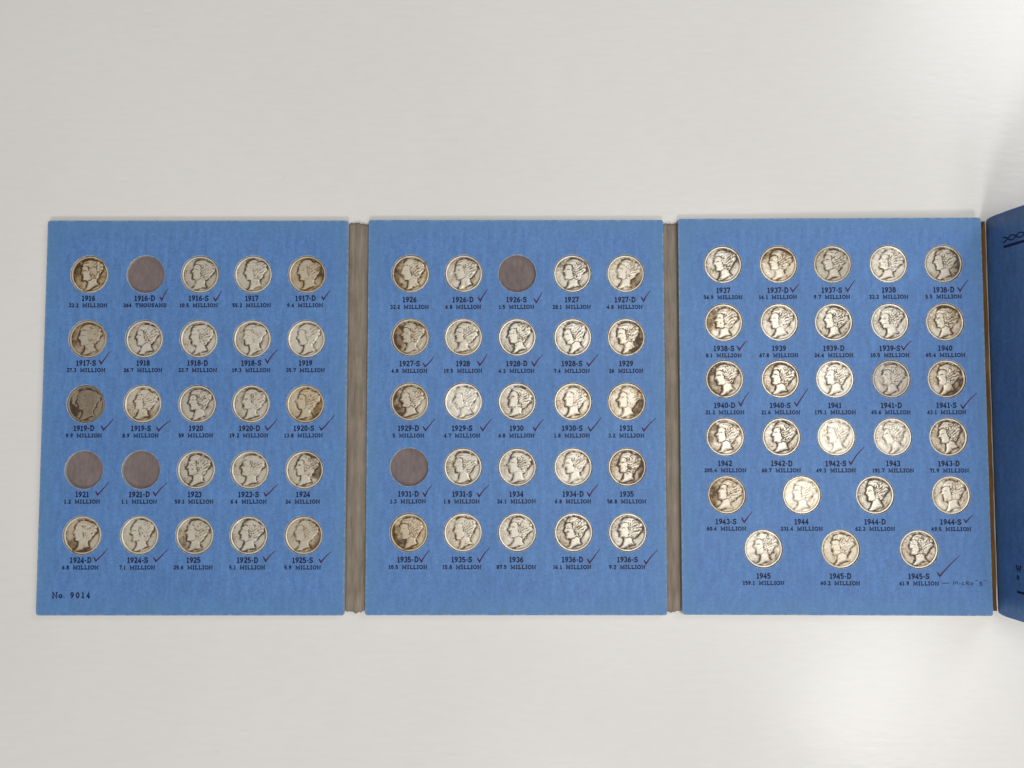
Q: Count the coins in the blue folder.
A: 72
